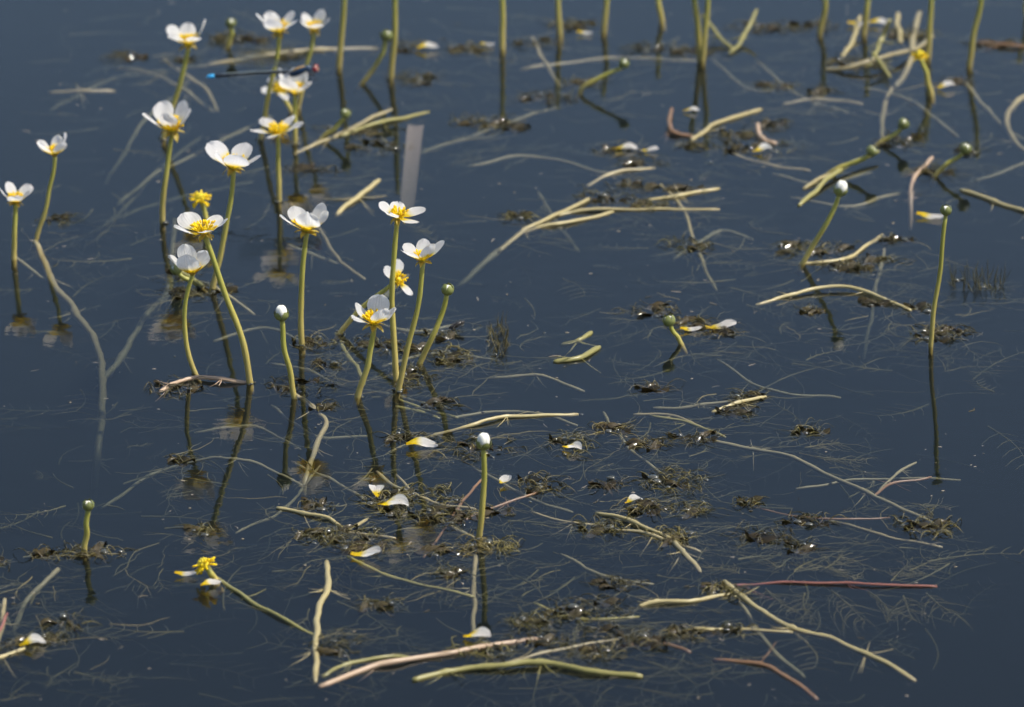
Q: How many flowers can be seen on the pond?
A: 17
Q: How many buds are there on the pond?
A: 15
